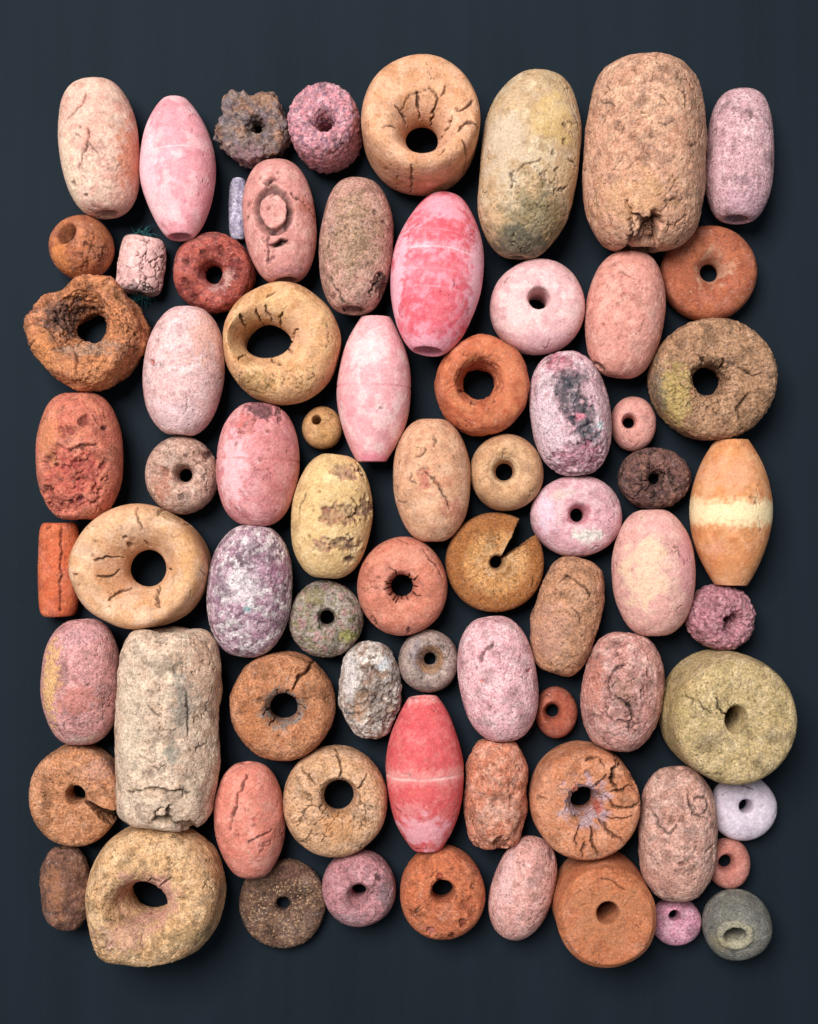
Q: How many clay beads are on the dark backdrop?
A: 72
